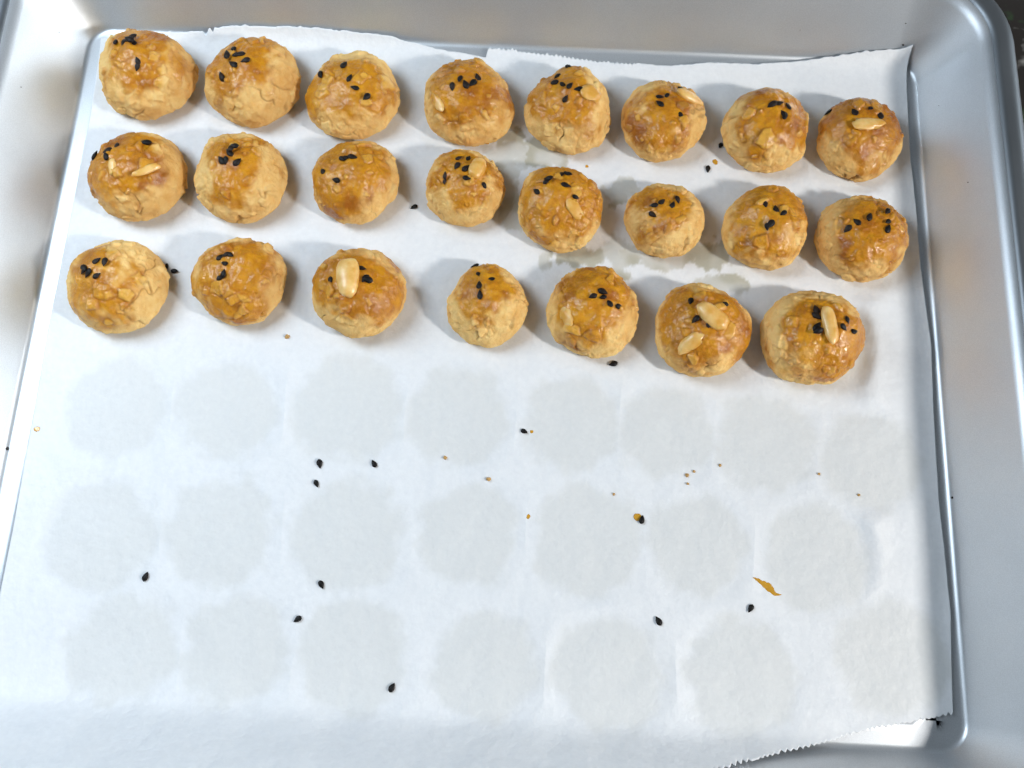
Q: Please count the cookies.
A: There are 23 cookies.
